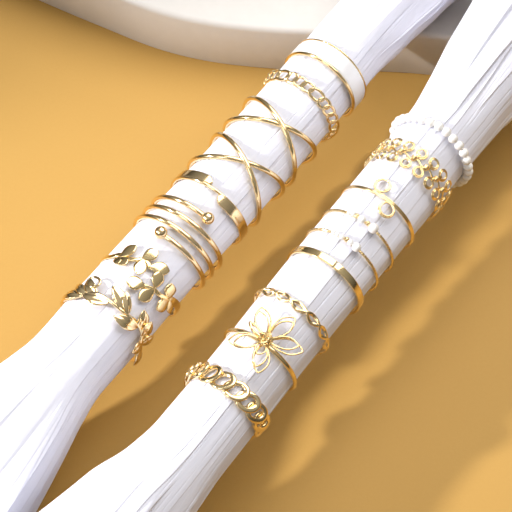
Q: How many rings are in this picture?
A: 17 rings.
